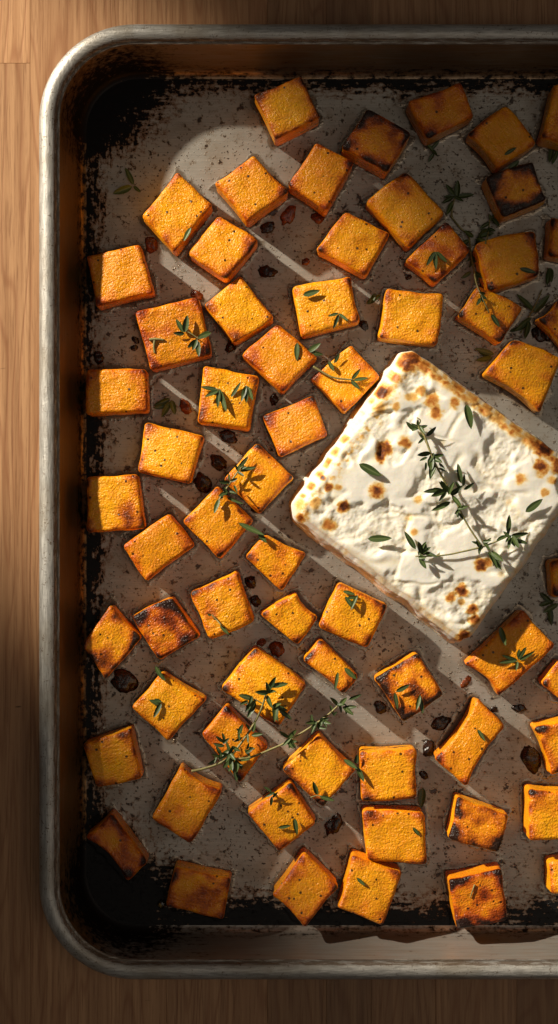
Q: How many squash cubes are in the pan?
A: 63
